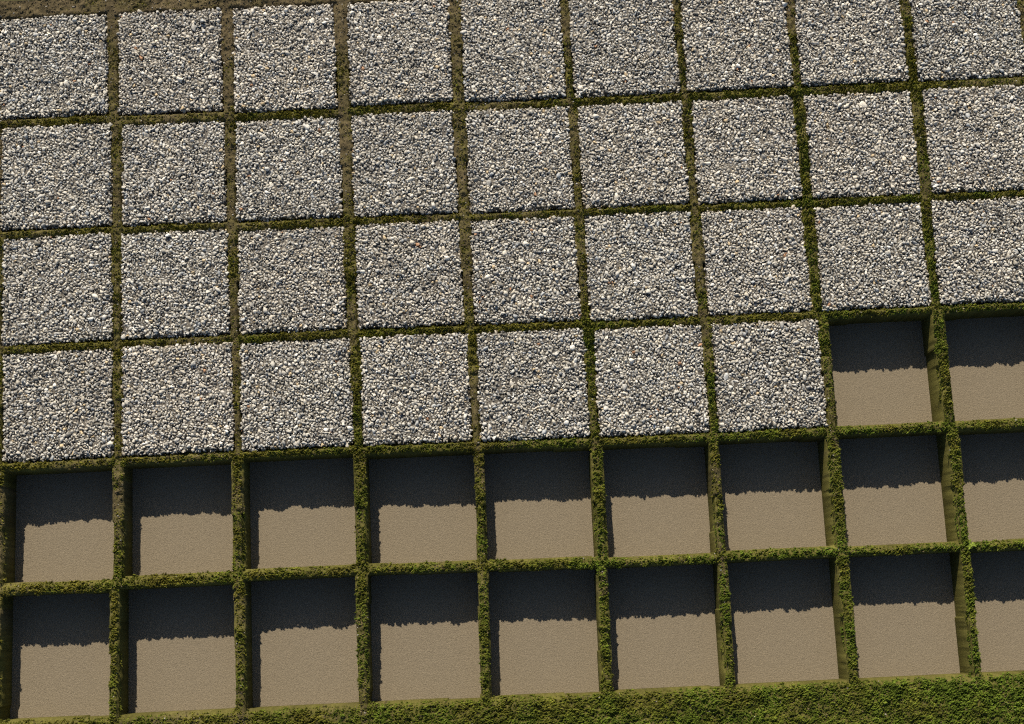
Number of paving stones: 34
